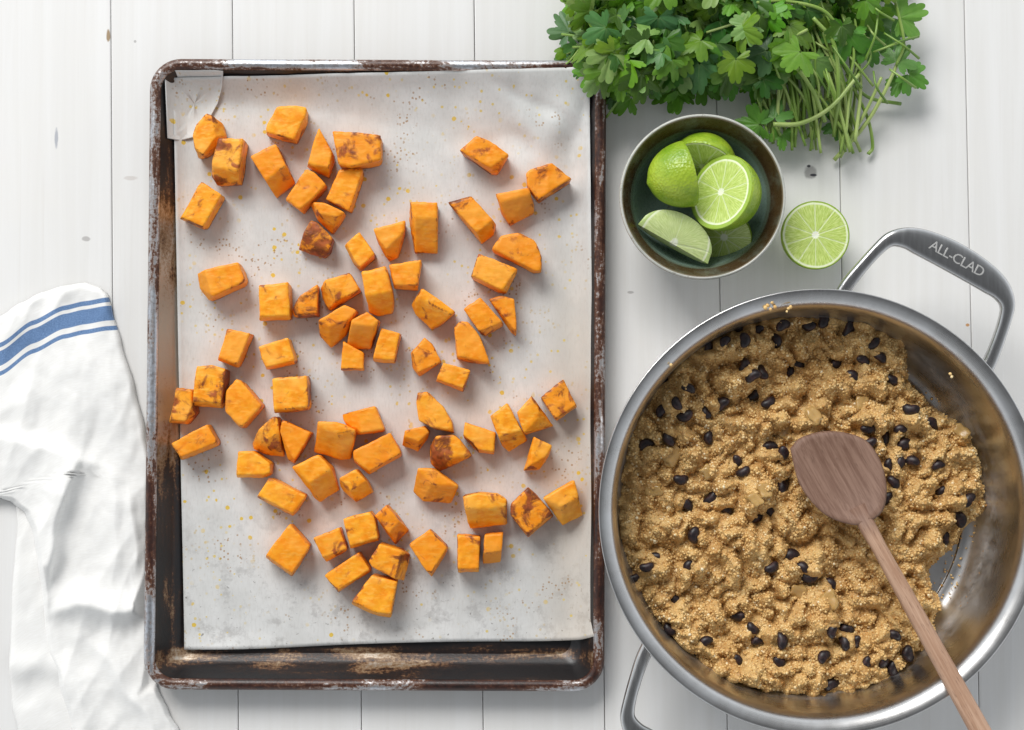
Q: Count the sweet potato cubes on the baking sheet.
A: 74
